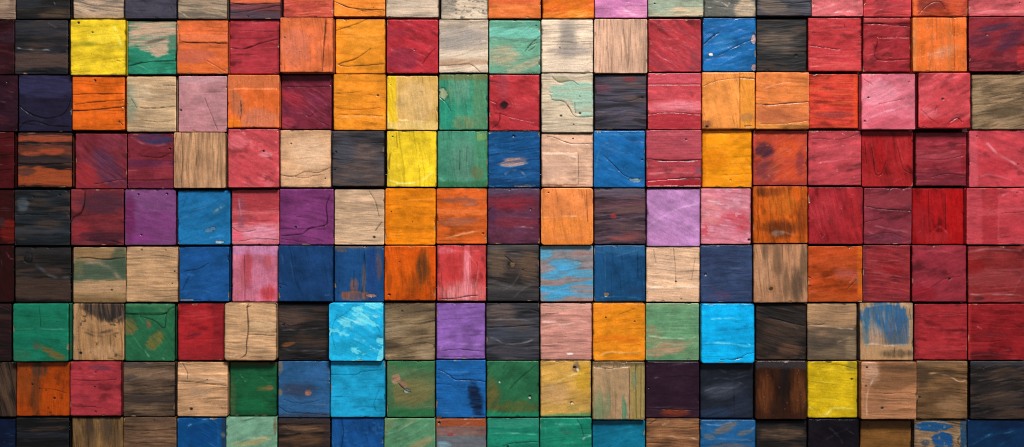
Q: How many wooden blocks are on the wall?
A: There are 180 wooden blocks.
